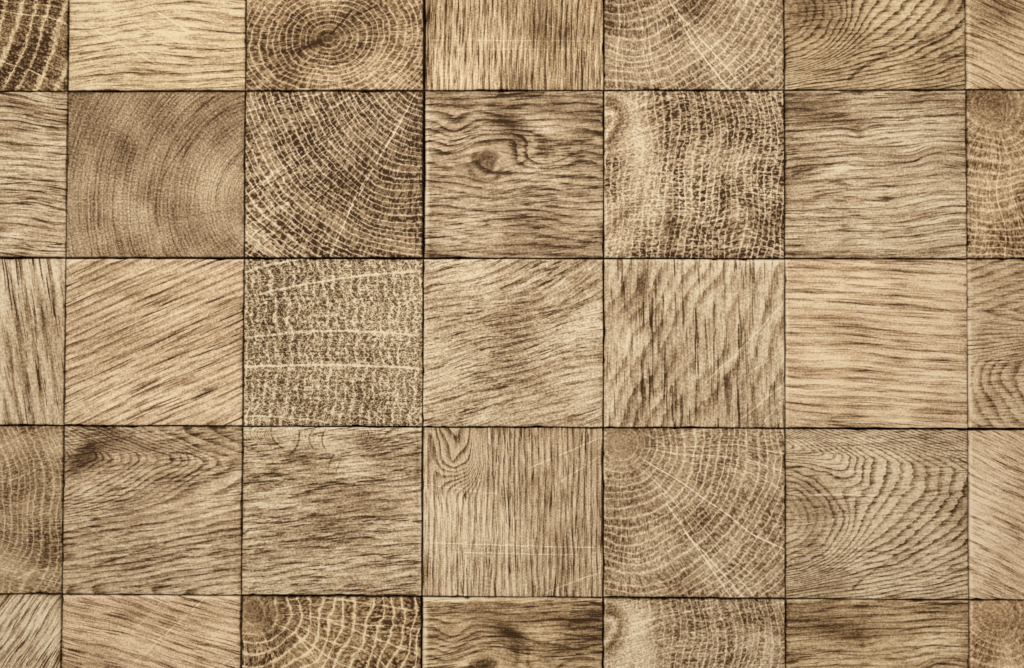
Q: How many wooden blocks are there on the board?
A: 35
